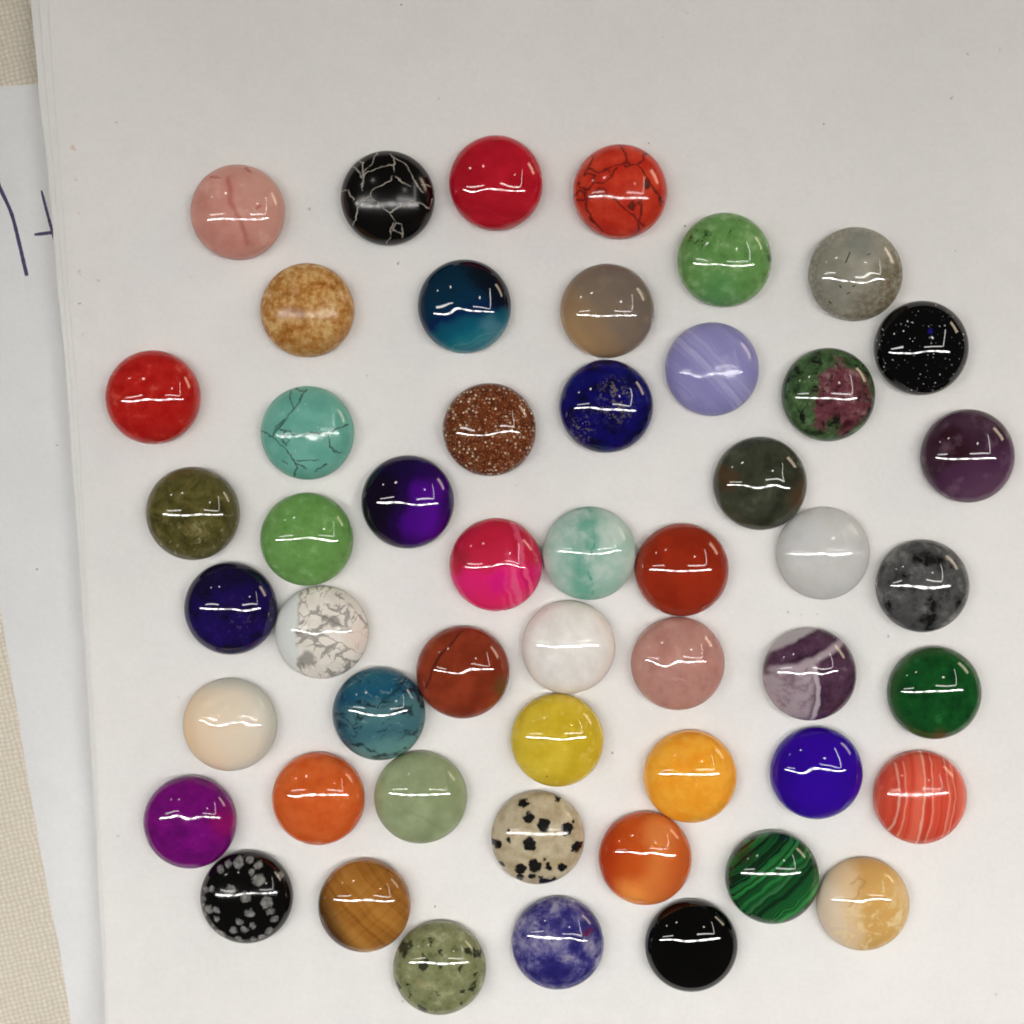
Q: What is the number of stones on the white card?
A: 51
